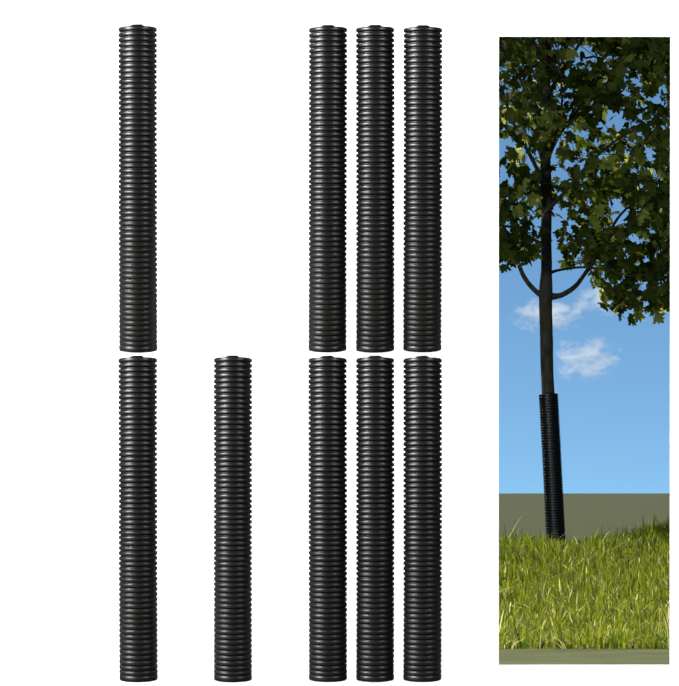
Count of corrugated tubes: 10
